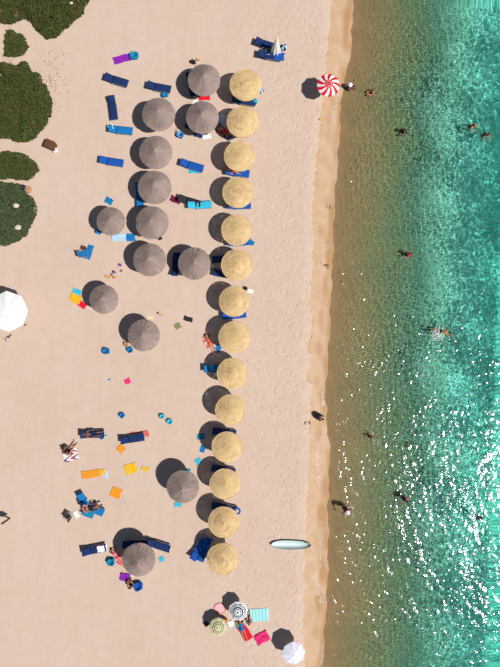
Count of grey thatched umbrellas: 13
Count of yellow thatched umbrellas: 14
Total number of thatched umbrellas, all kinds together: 27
